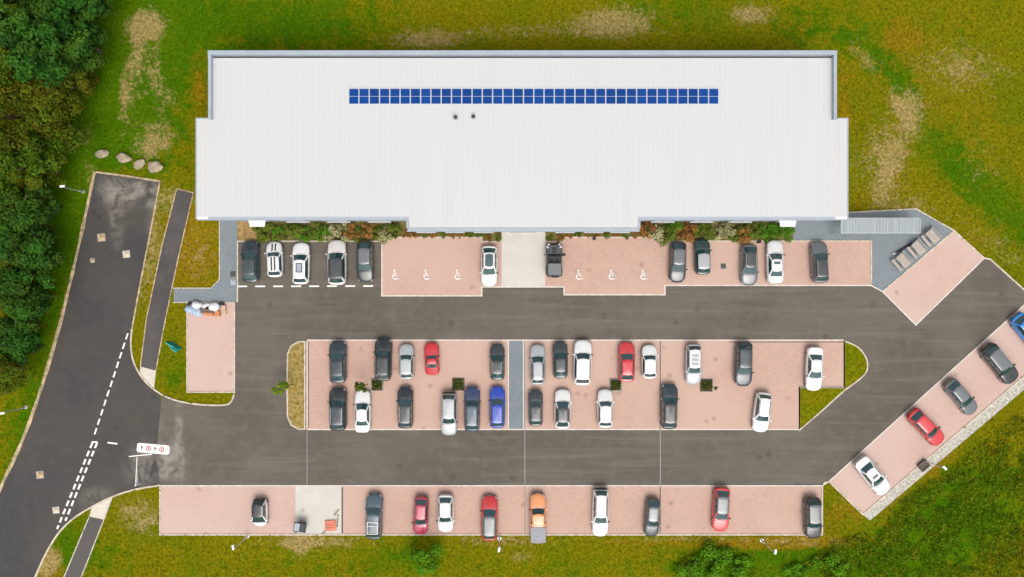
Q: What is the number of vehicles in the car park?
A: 51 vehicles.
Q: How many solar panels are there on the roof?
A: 36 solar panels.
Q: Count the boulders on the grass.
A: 4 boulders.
